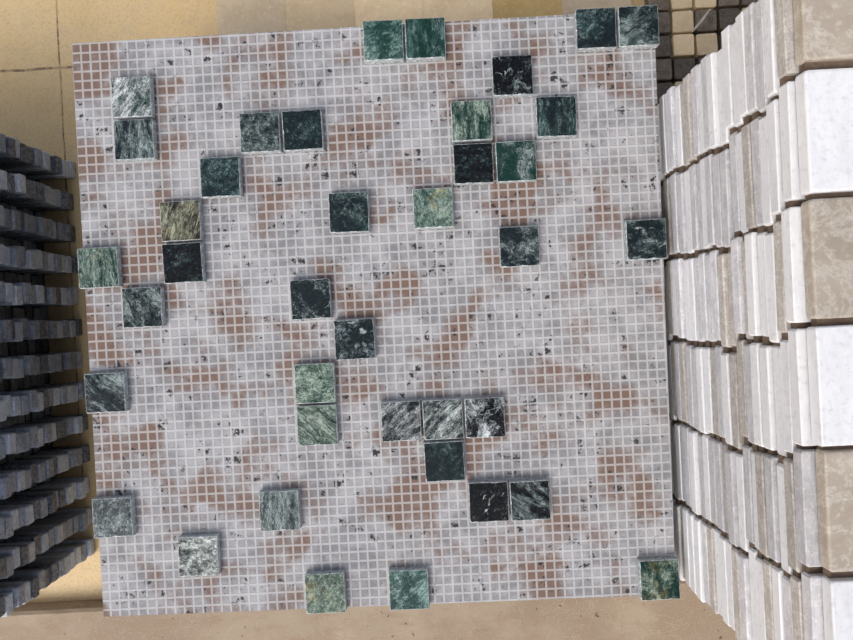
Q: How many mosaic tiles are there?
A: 39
